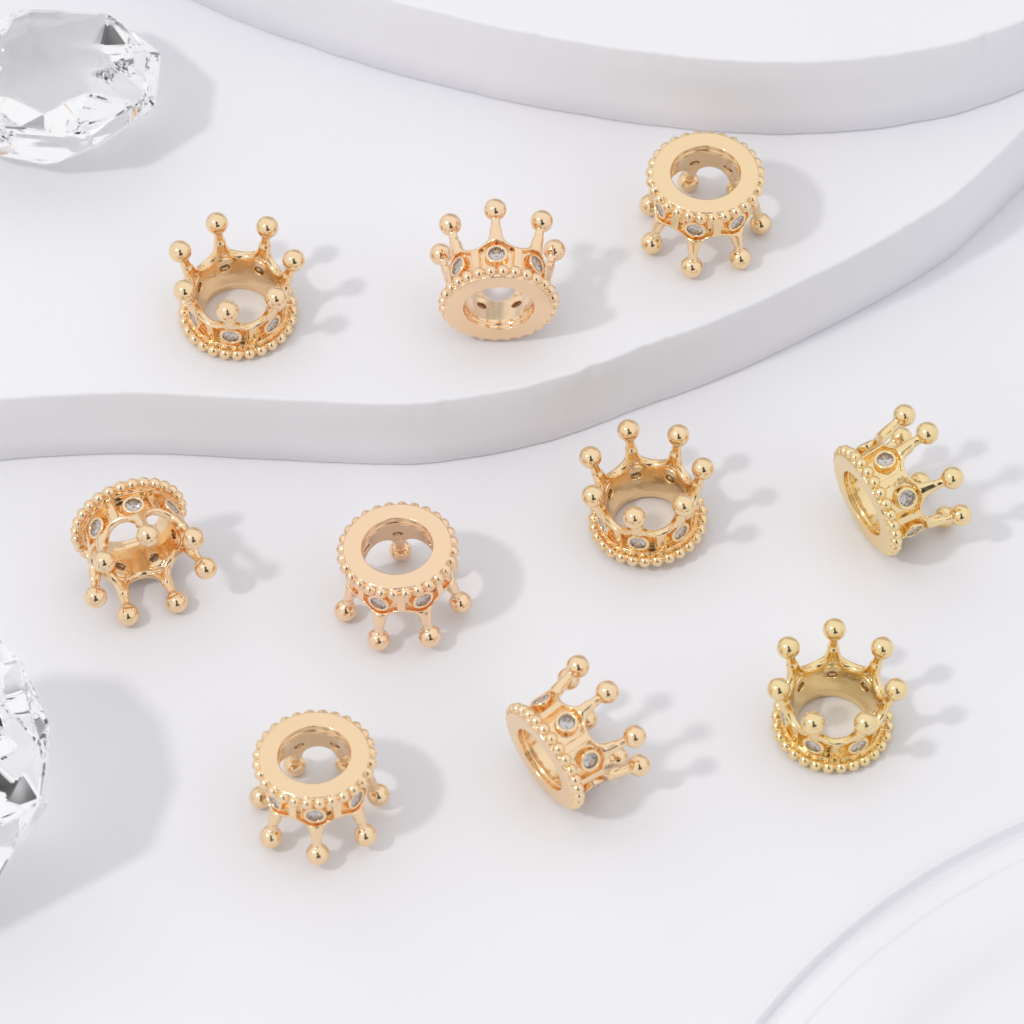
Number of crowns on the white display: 10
